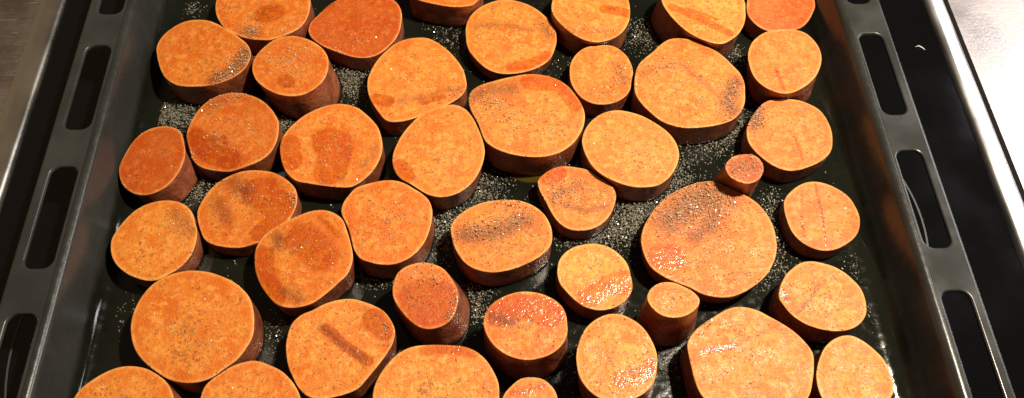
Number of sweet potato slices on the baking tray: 43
